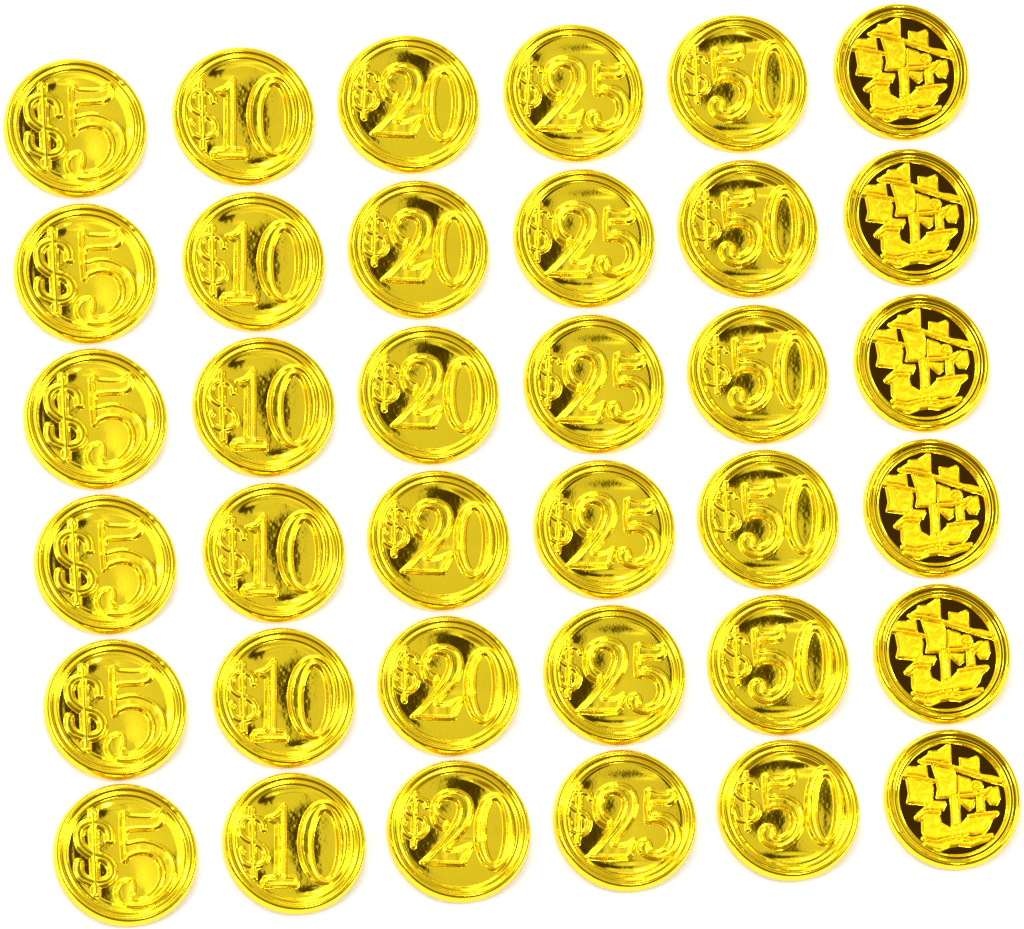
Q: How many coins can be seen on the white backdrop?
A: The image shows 36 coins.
